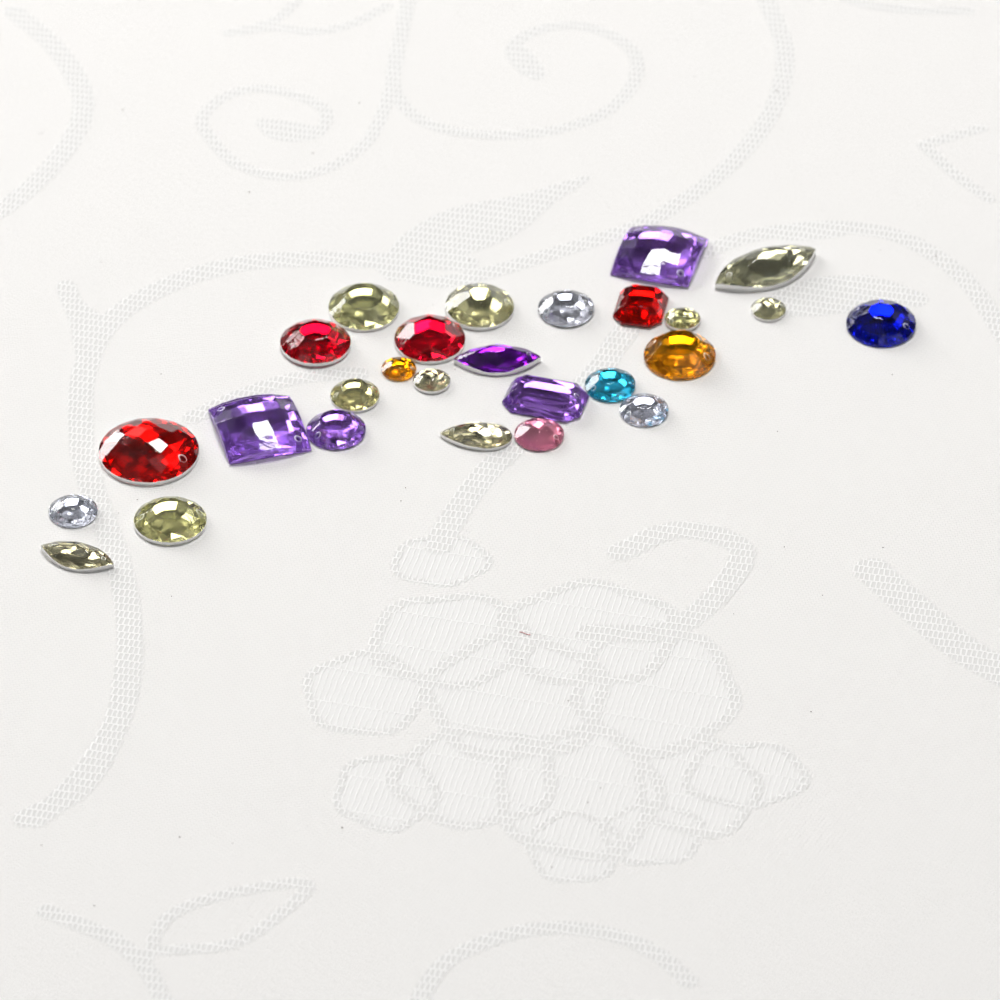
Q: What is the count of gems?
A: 27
